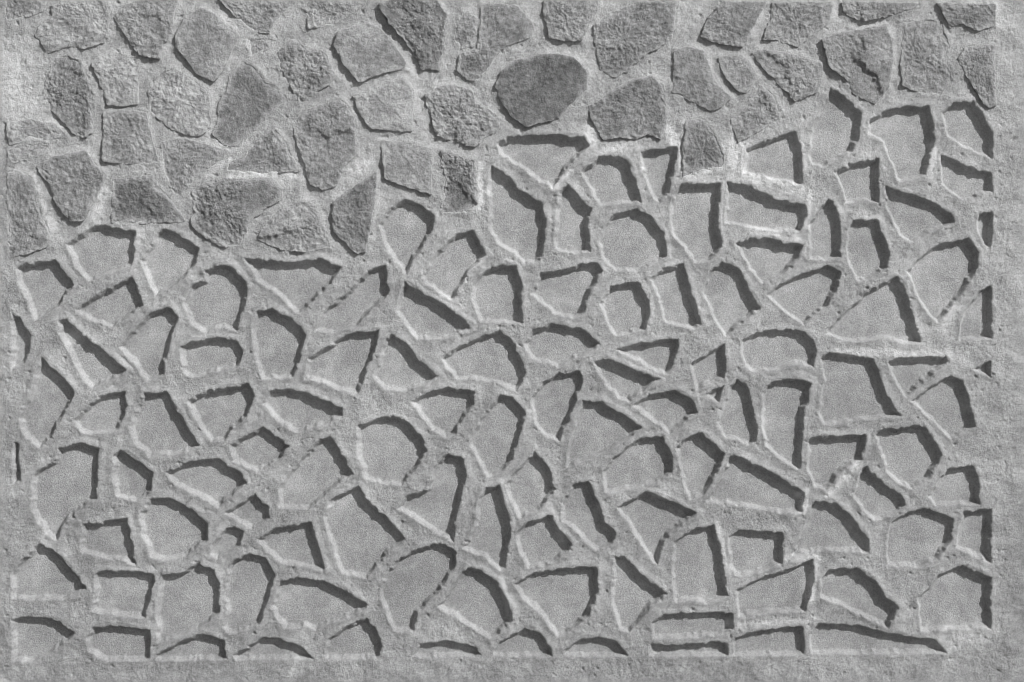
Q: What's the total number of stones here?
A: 48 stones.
